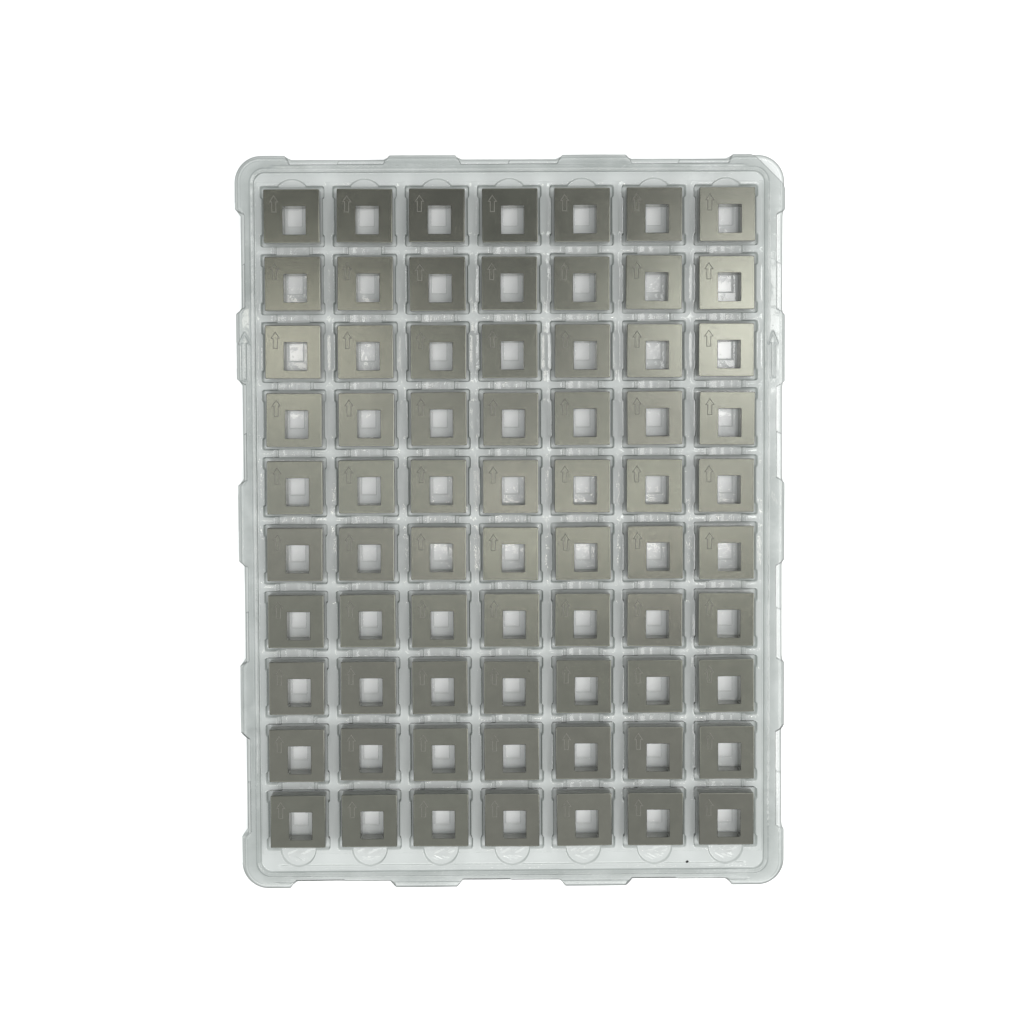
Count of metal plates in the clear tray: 70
